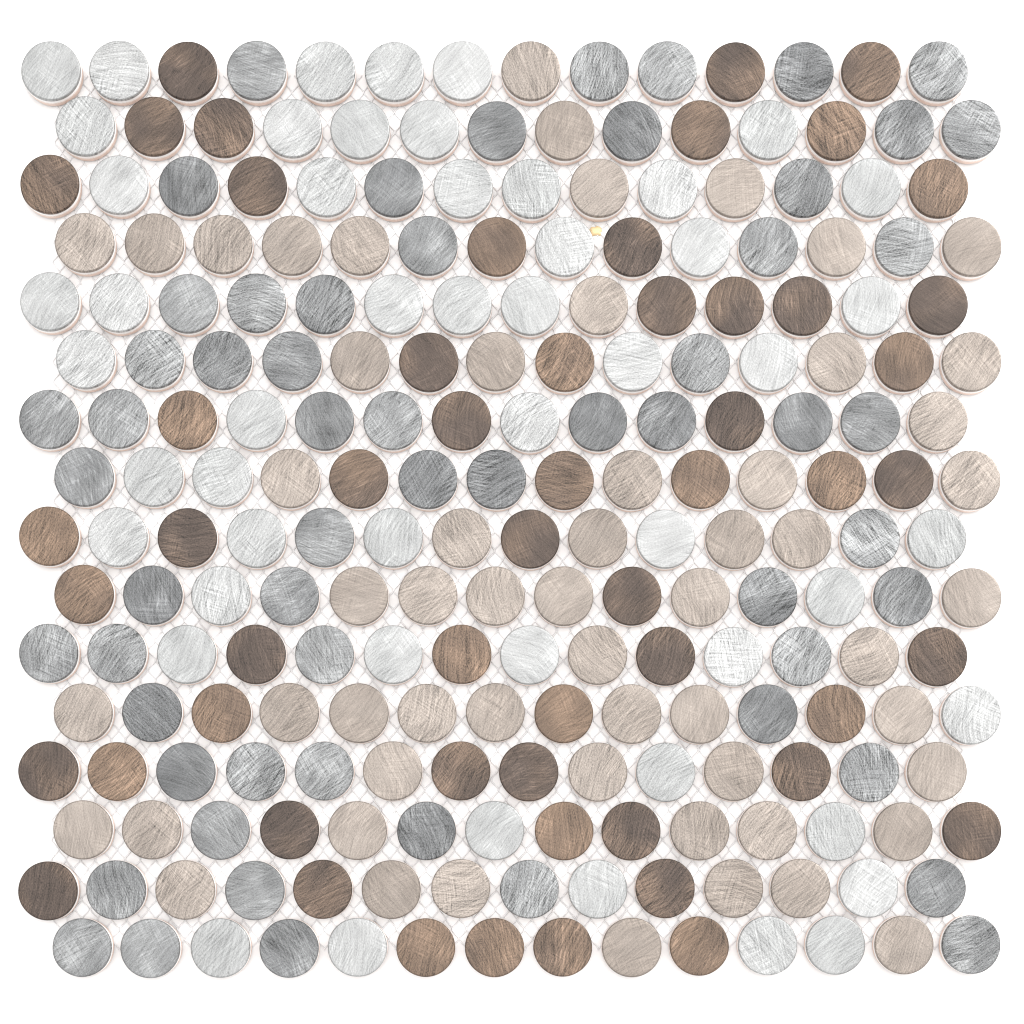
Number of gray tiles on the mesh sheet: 59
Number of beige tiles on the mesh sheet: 58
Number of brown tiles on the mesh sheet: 55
